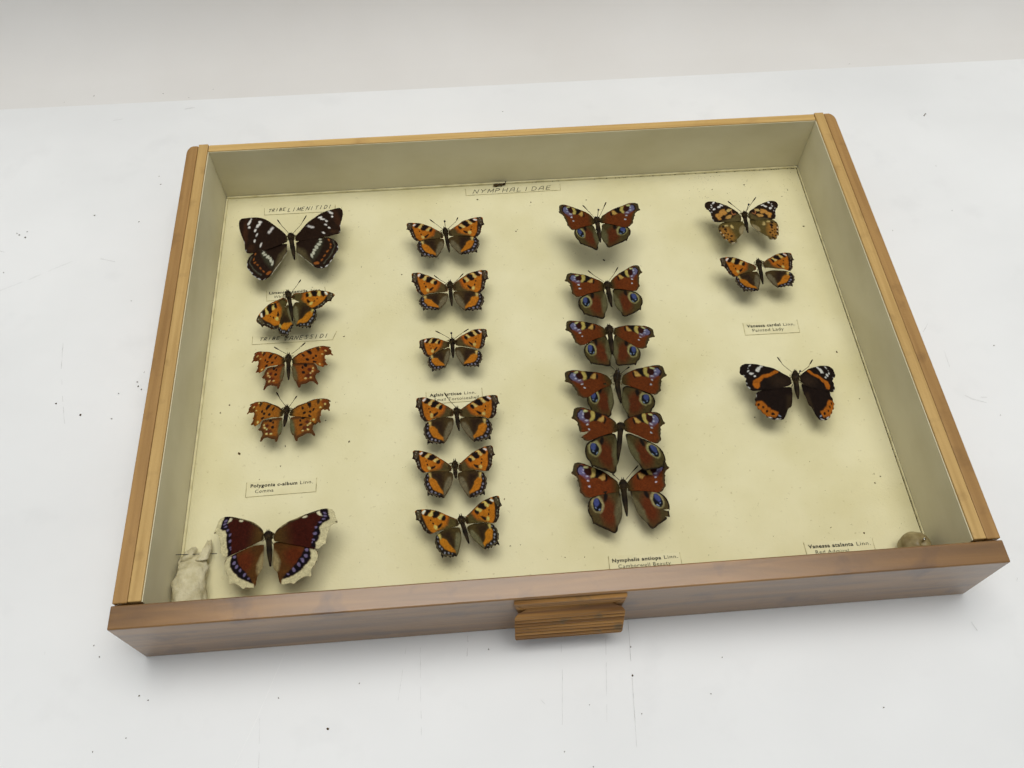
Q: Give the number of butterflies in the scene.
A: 20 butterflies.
